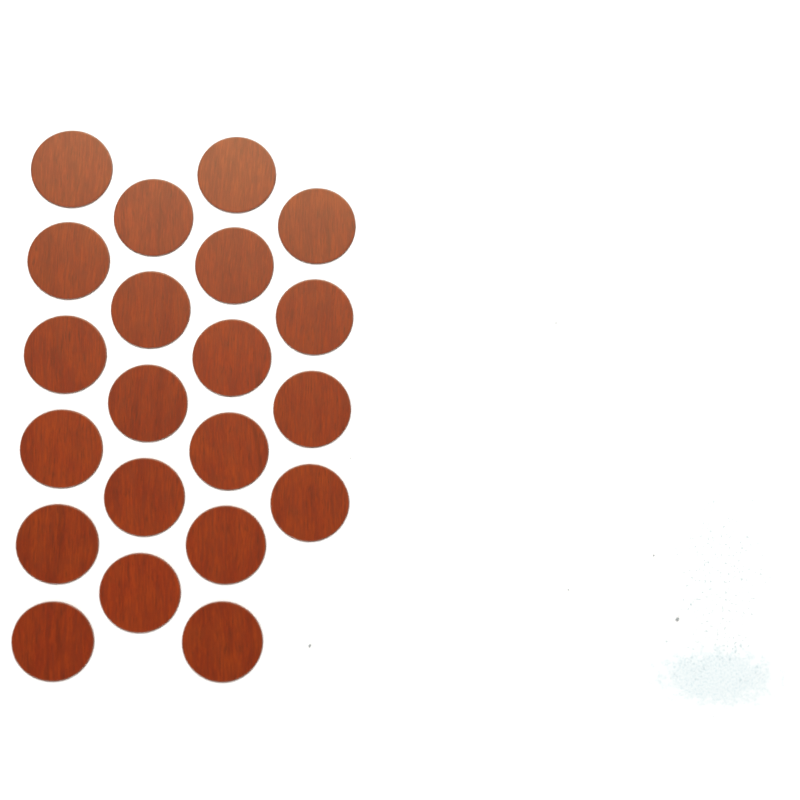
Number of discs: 21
